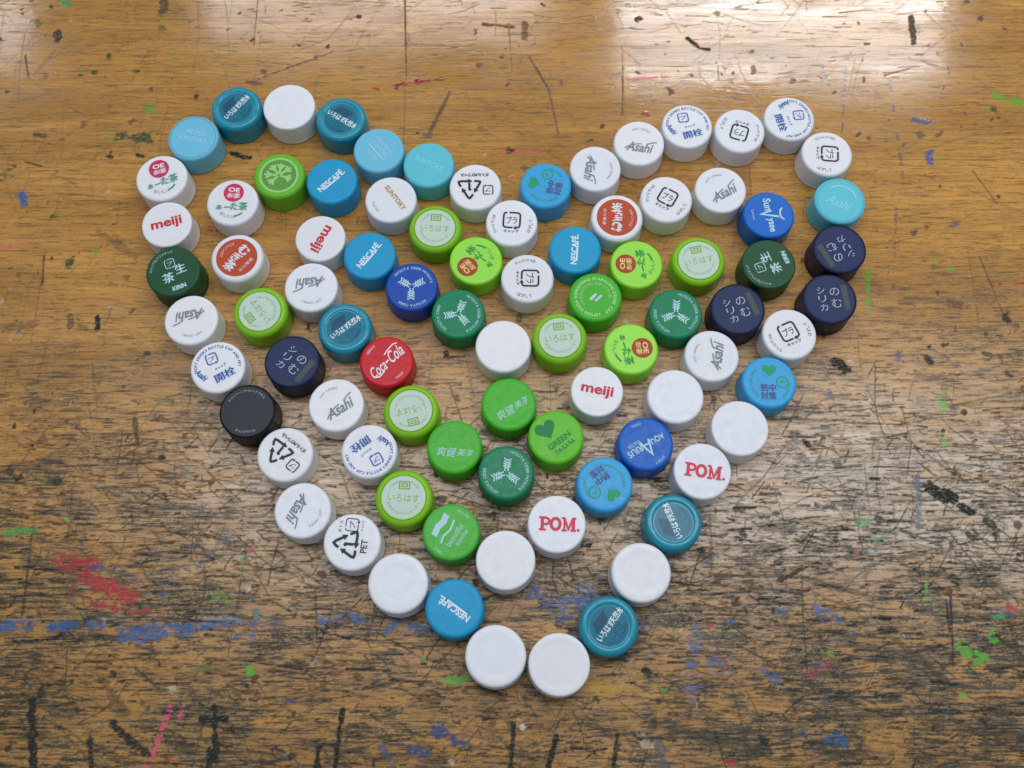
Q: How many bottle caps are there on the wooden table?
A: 85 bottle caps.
